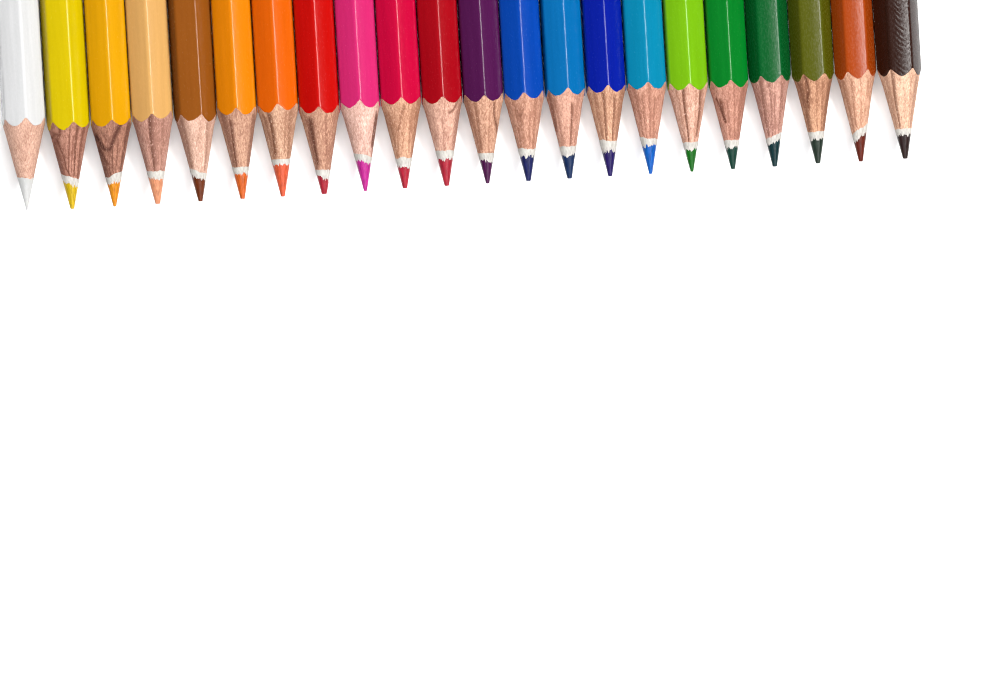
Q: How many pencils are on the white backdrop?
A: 22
